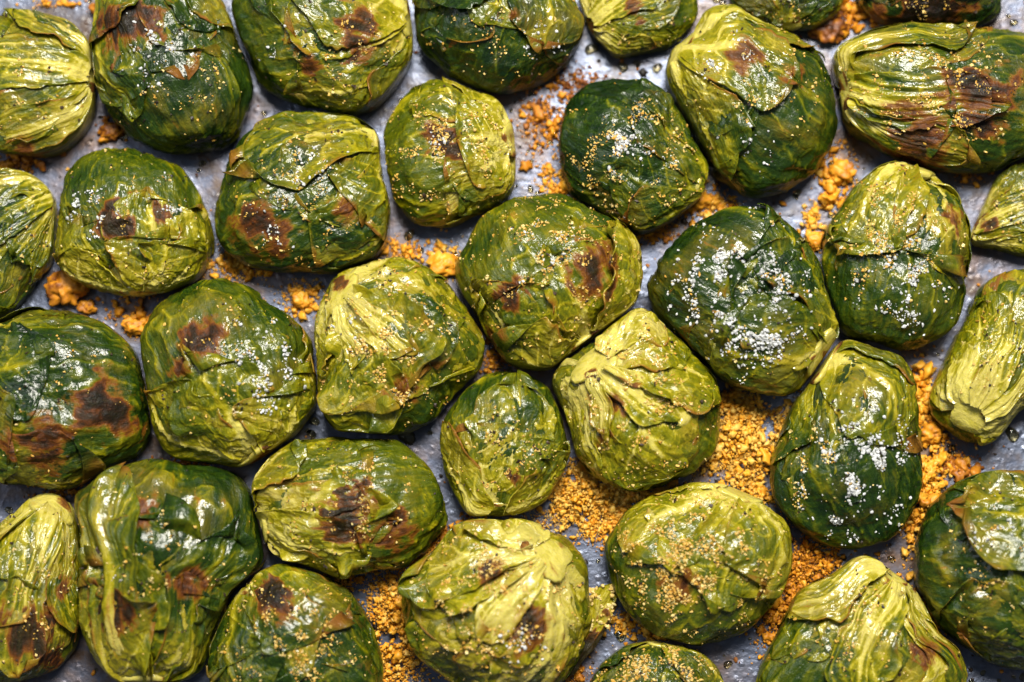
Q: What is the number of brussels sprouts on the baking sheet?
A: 34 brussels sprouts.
